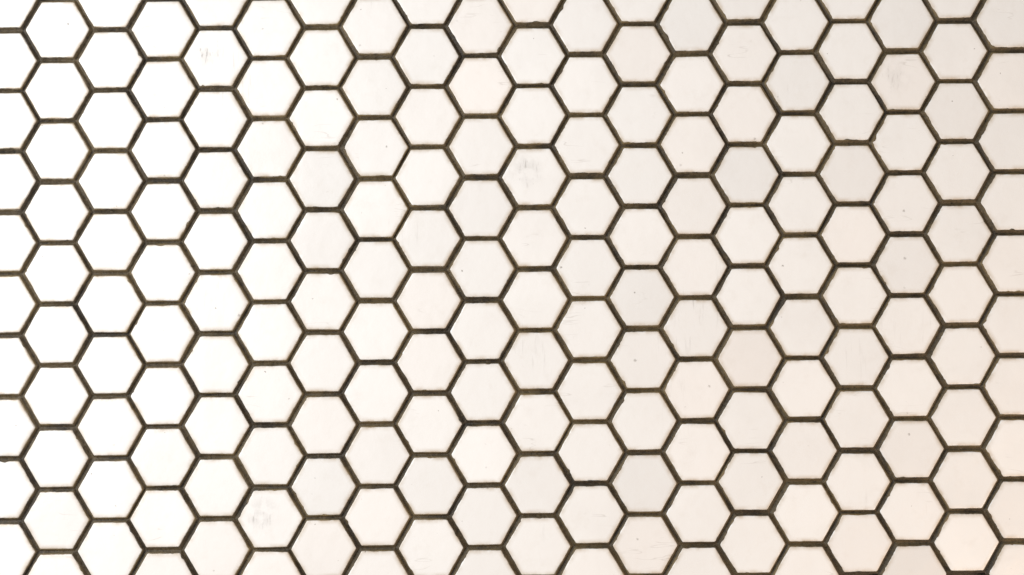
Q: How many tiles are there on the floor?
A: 200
